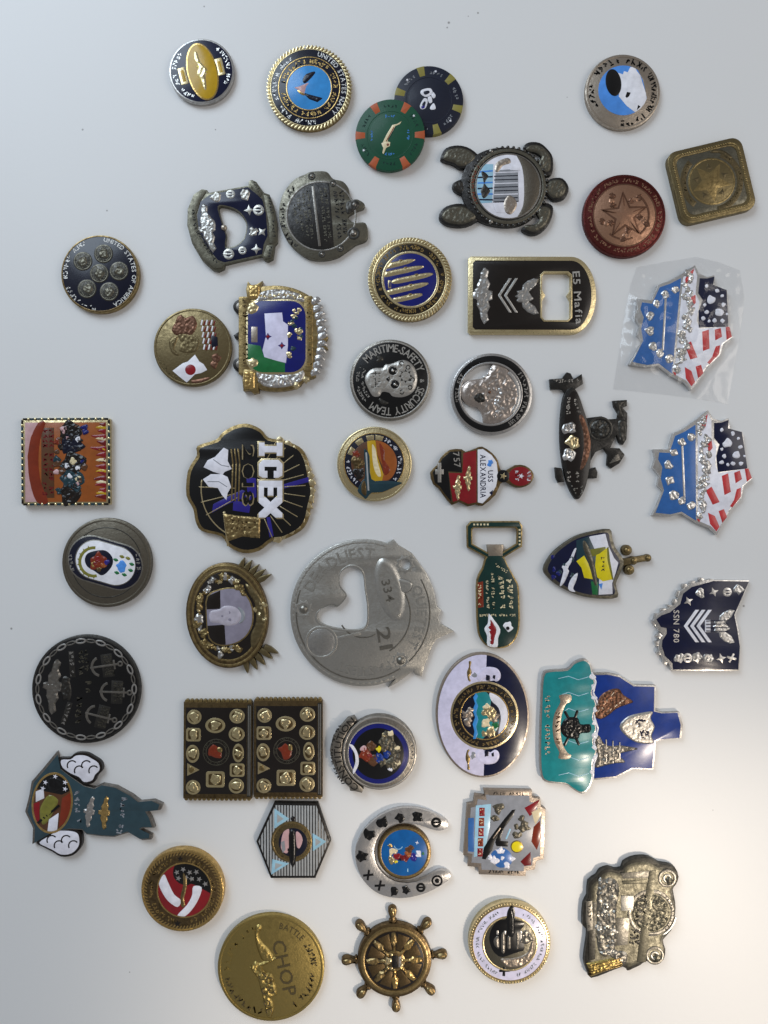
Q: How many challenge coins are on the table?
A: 43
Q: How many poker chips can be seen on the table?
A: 2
